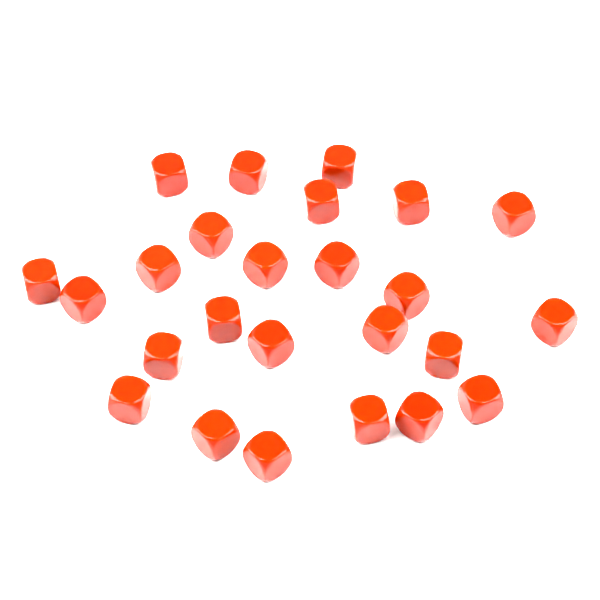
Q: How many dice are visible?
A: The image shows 25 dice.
